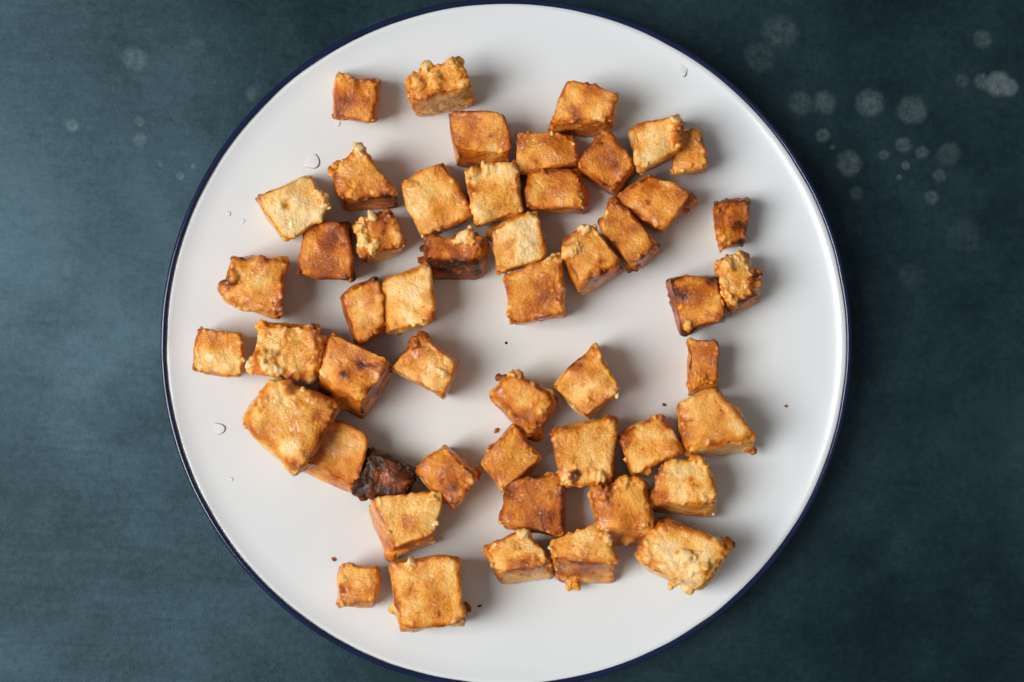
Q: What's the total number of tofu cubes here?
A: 51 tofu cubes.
